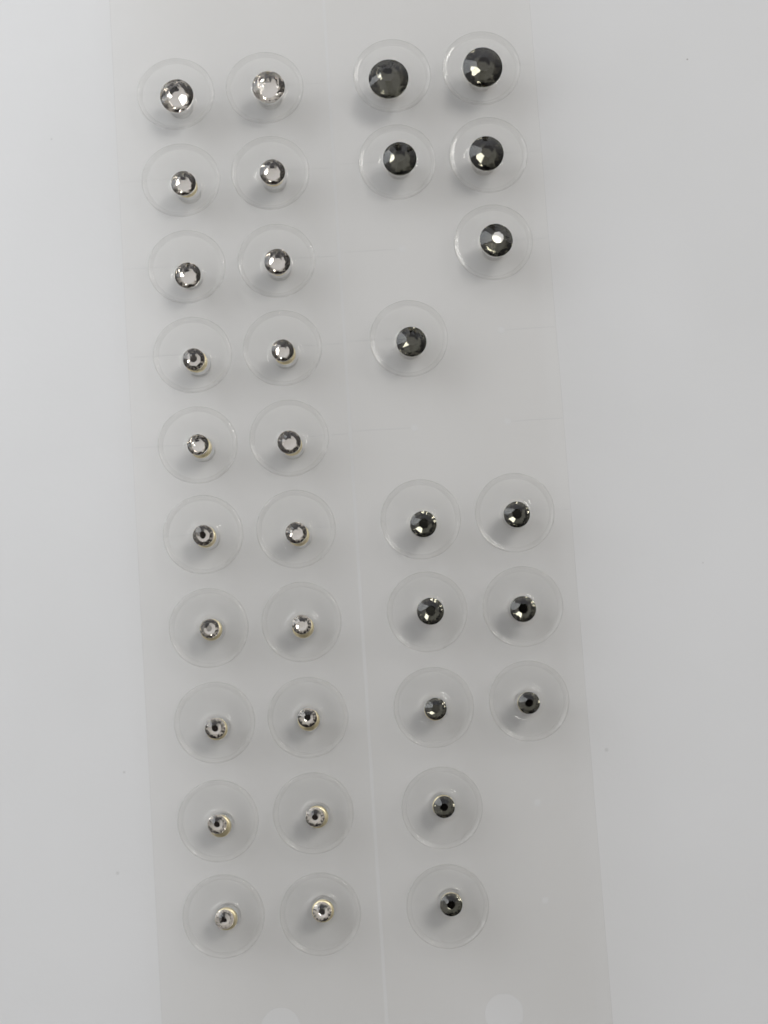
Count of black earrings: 14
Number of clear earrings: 20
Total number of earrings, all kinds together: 34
